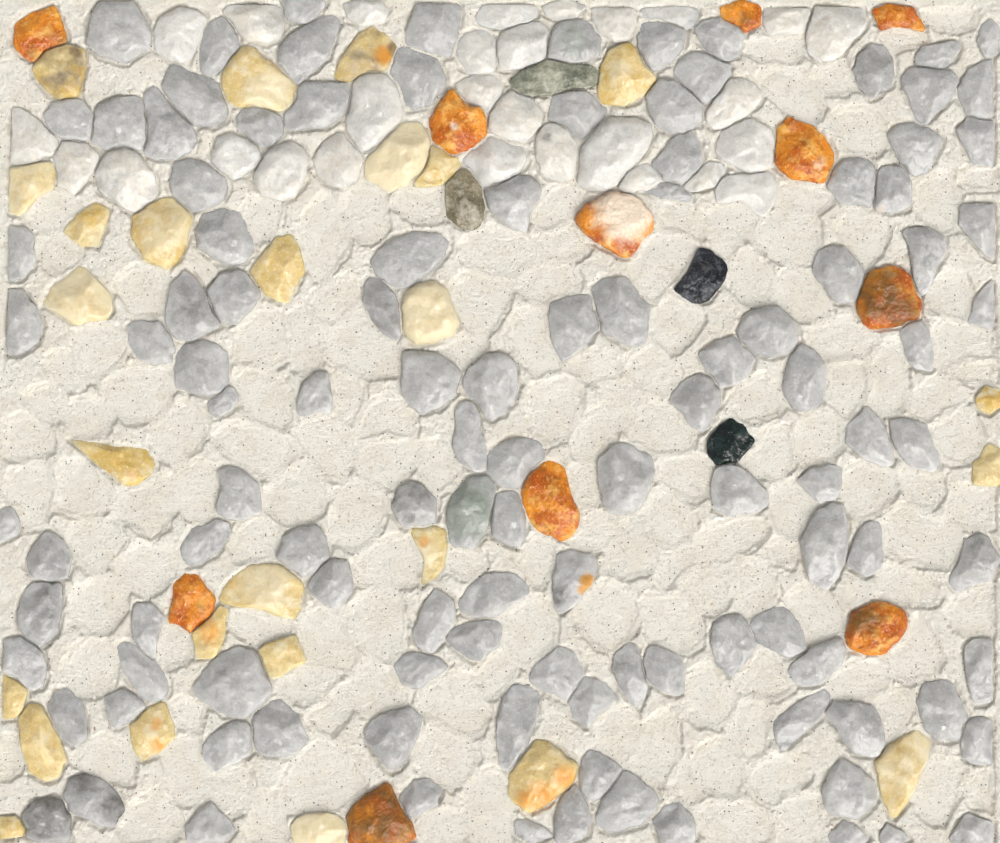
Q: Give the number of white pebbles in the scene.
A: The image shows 28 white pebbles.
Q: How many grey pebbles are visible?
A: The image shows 115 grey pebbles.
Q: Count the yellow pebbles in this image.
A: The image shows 26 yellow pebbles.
